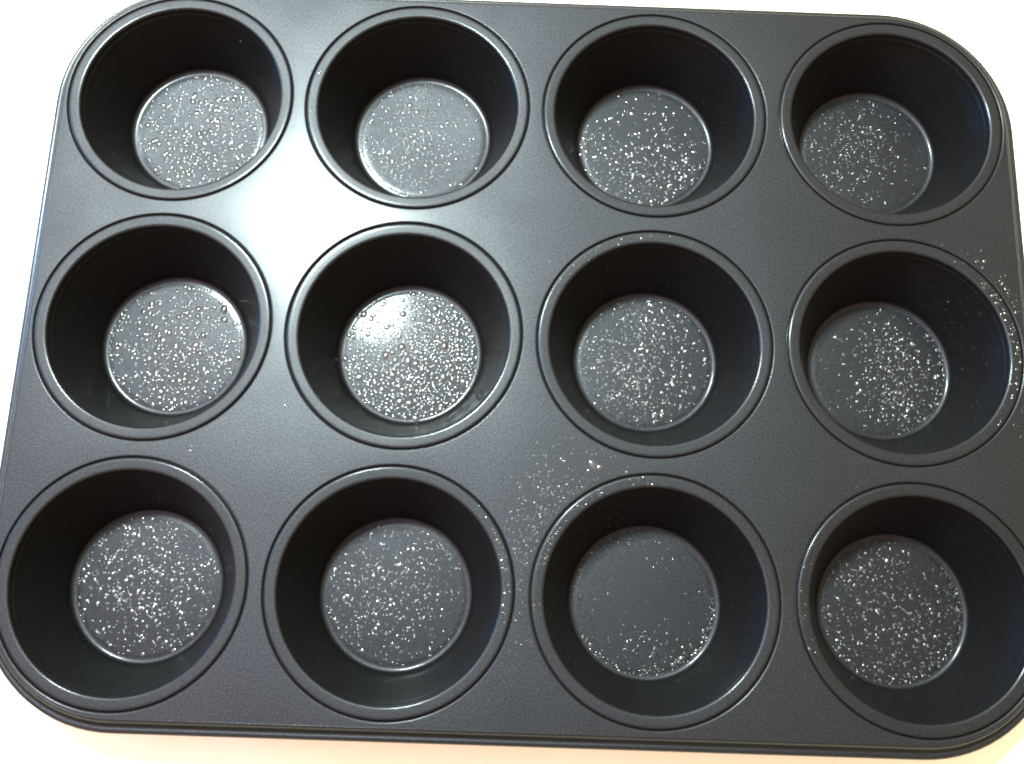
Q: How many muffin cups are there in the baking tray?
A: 12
